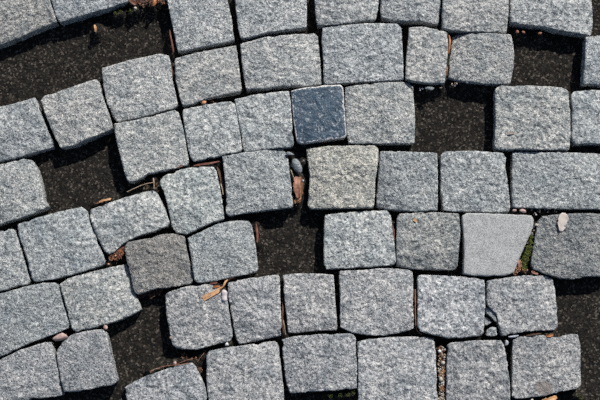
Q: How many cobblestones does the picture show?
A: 56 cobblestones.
